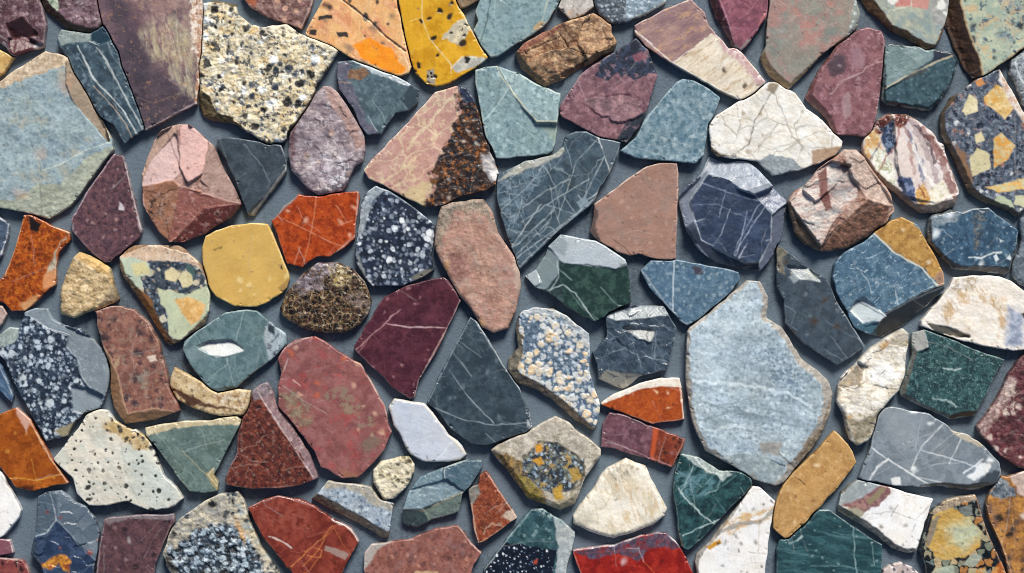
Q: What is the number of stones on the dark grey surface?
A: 102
